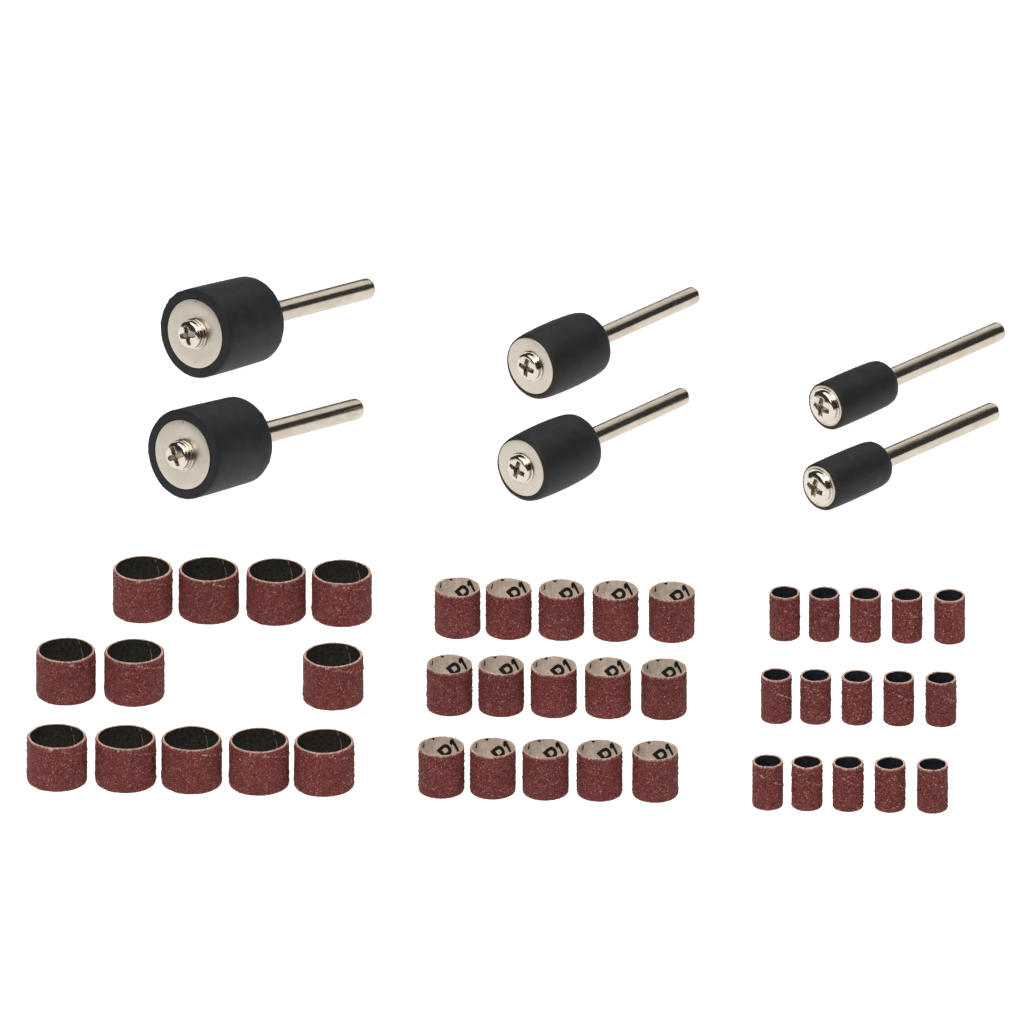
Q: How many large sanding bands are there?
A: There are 12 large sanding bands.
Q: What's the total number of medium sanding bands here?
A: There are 15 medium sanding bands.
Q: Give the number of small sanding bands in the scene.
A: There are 15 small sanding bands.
